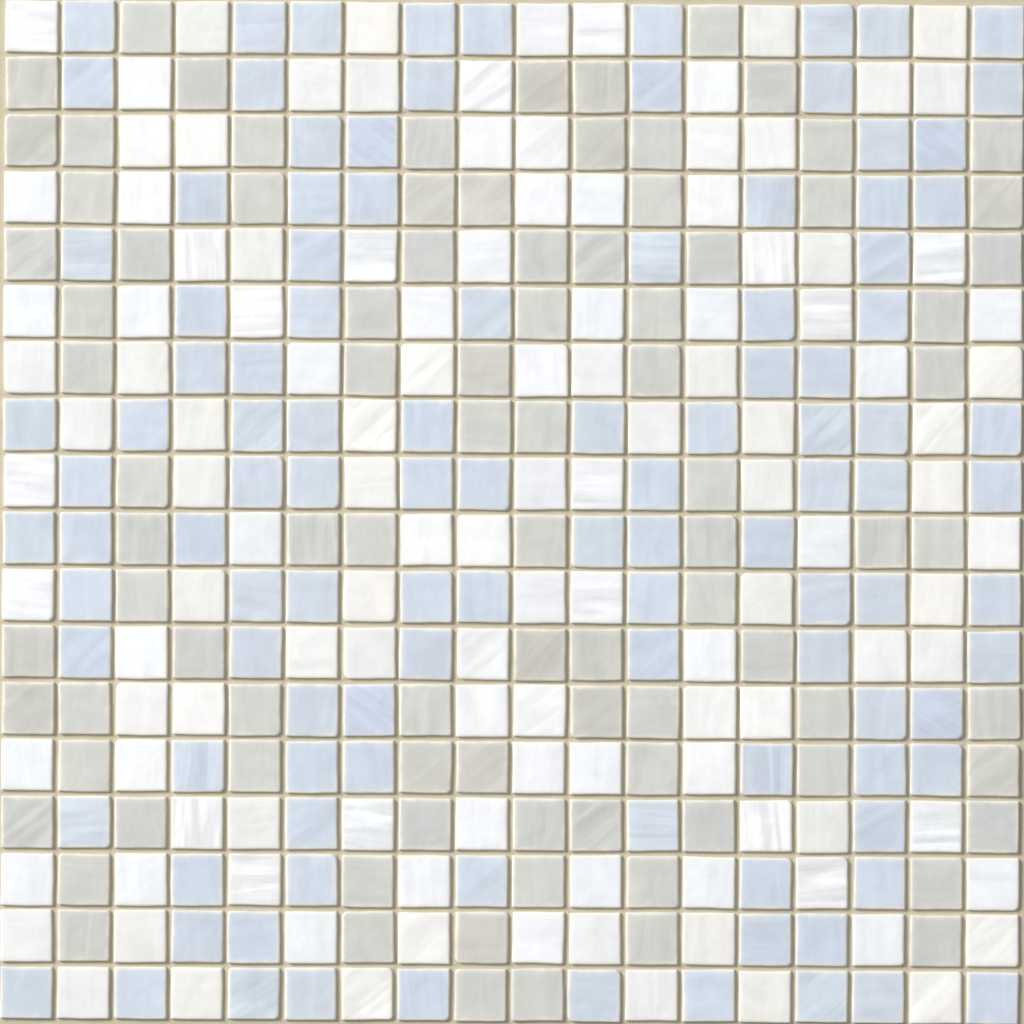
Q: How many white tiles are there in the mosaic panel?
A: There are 122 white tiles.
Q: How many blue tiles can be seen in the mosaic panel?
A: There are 111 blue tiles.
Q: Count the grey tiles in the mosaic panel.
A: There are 91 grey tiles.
